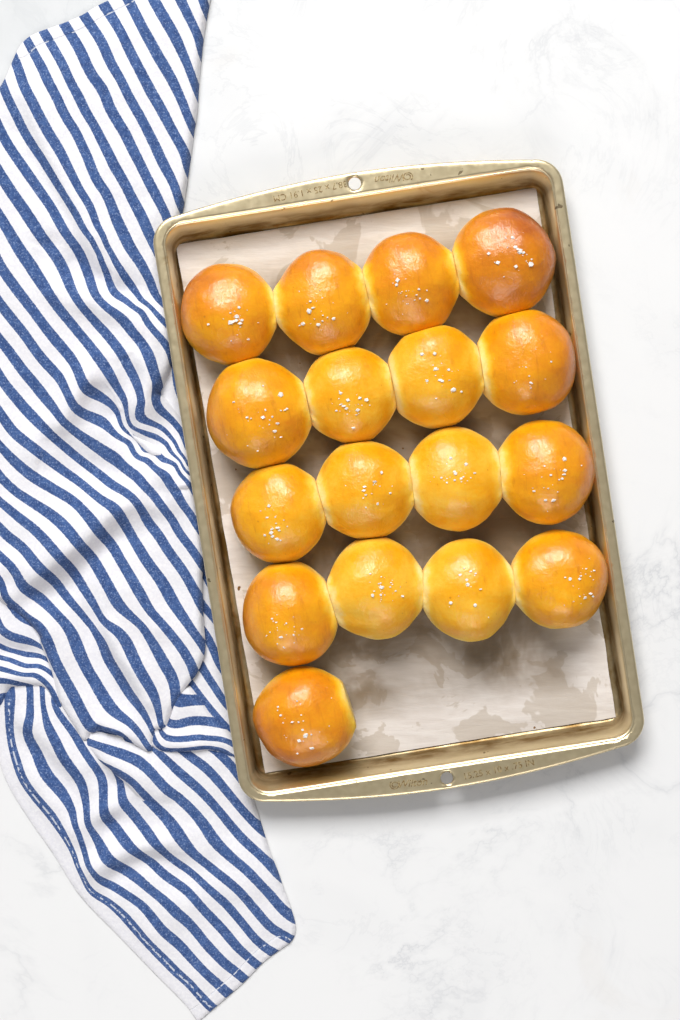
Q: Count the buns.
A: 17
